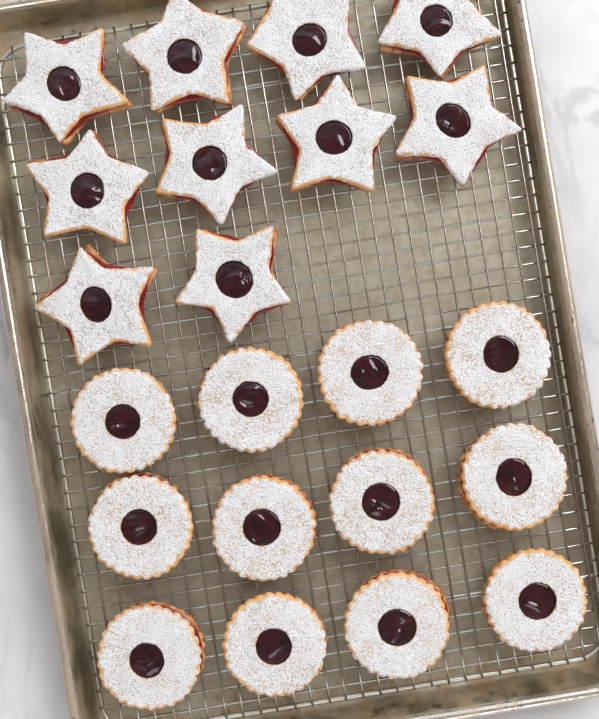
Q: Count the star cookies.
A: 10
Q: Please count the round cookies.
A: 12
